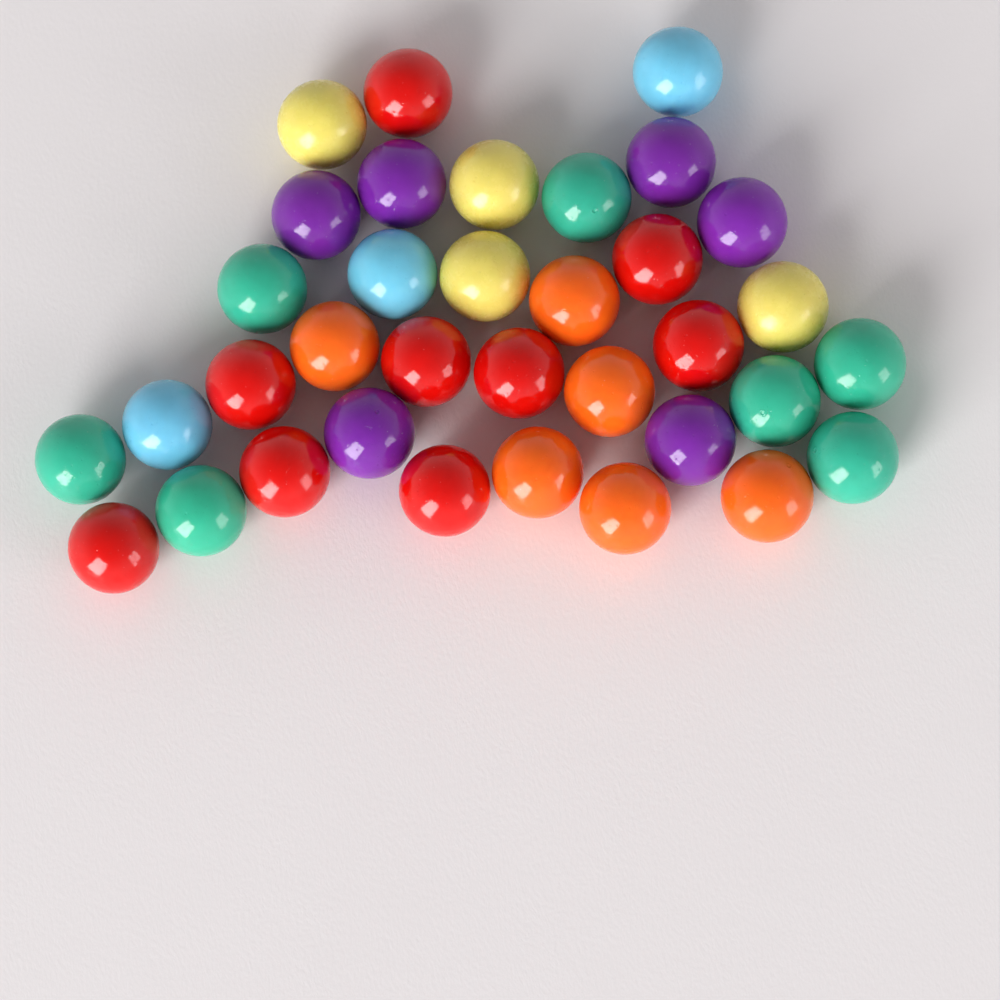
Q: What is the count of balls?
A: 35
